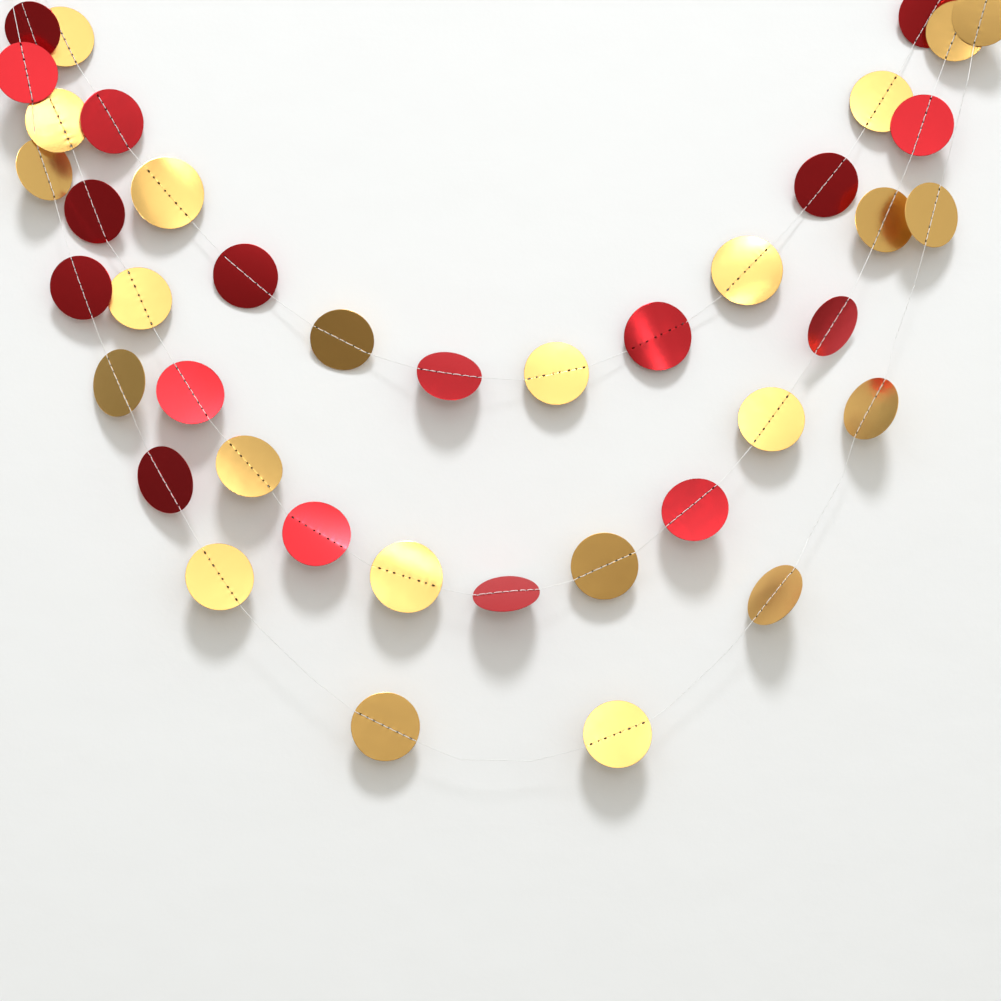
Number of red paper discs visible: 17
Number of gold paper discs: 23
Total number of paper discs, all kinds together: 40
